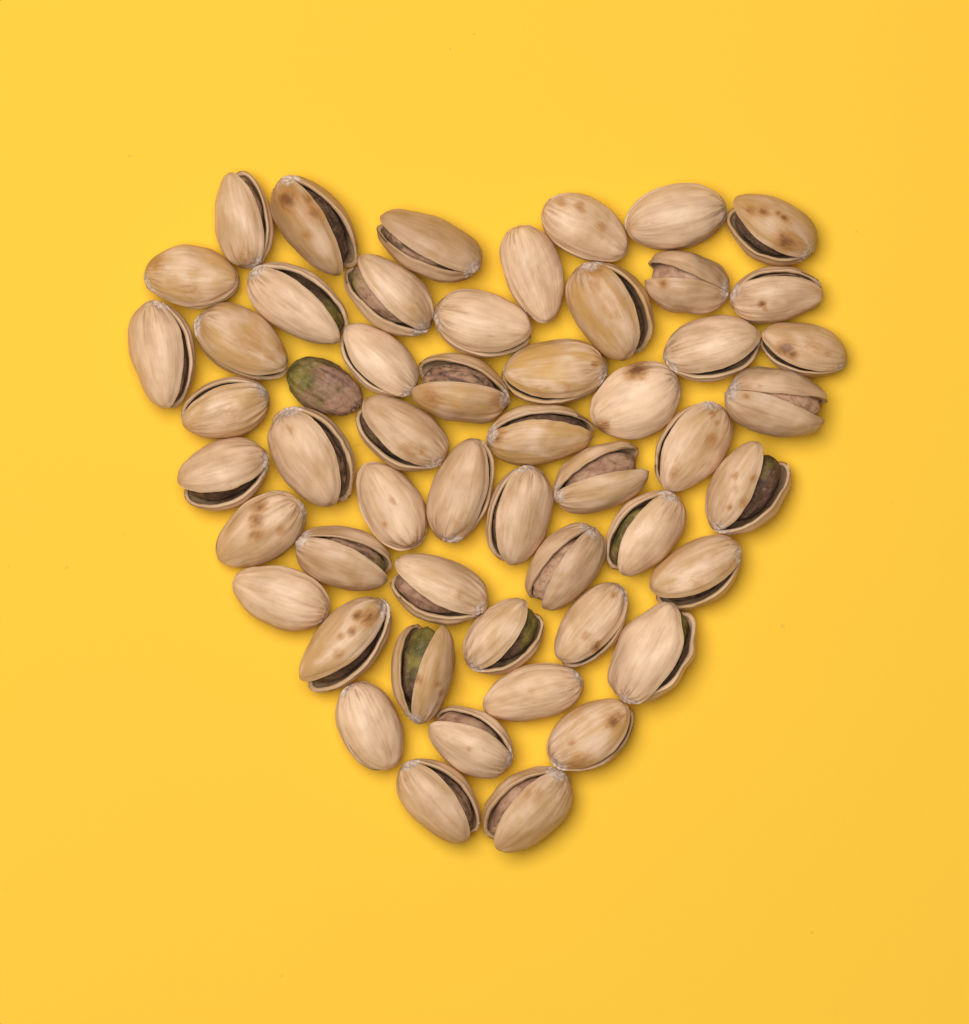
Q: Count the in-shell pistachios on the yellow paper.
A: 52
